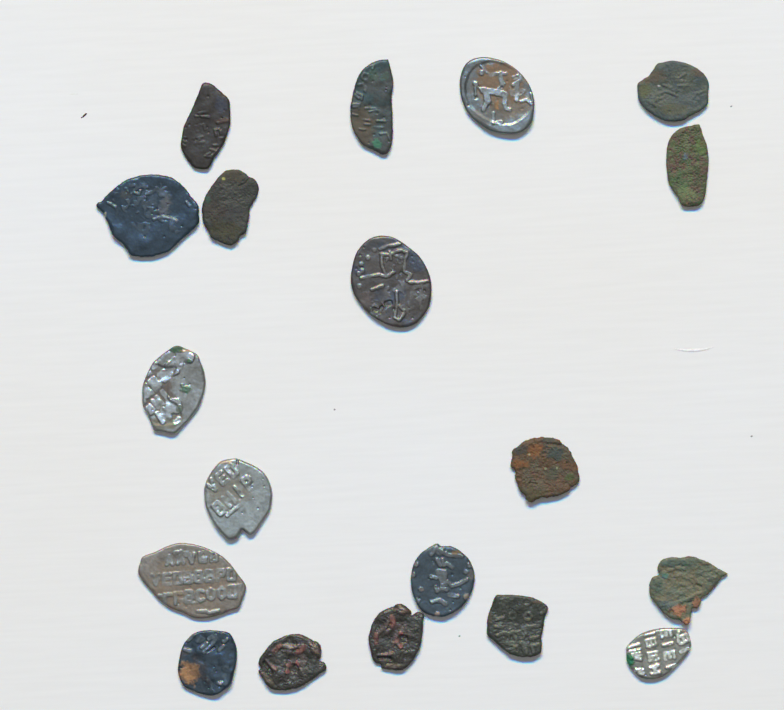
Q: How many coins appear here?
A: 19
